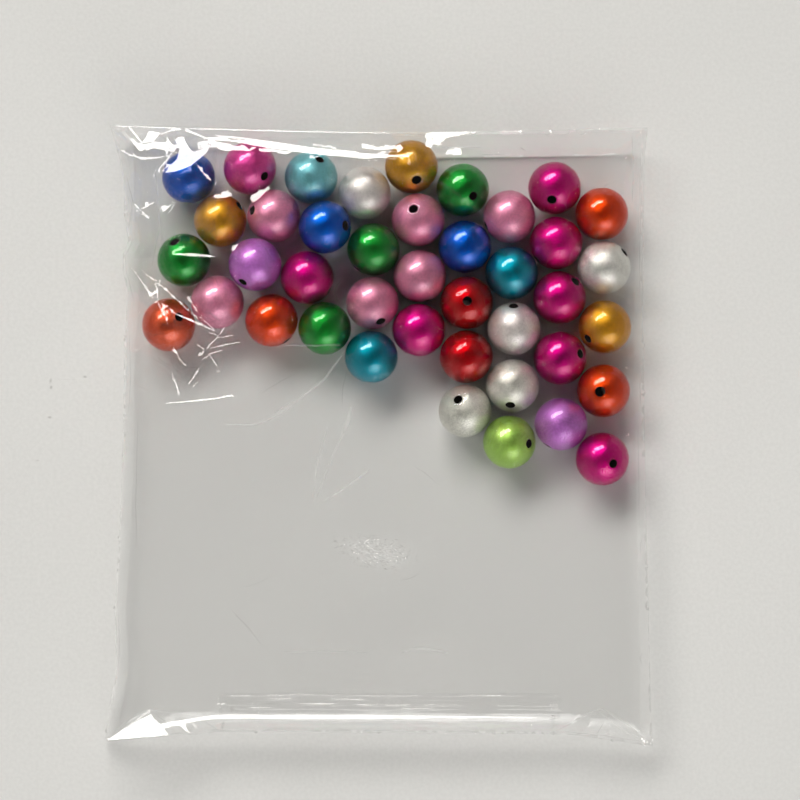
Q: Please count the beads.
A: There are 41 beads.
